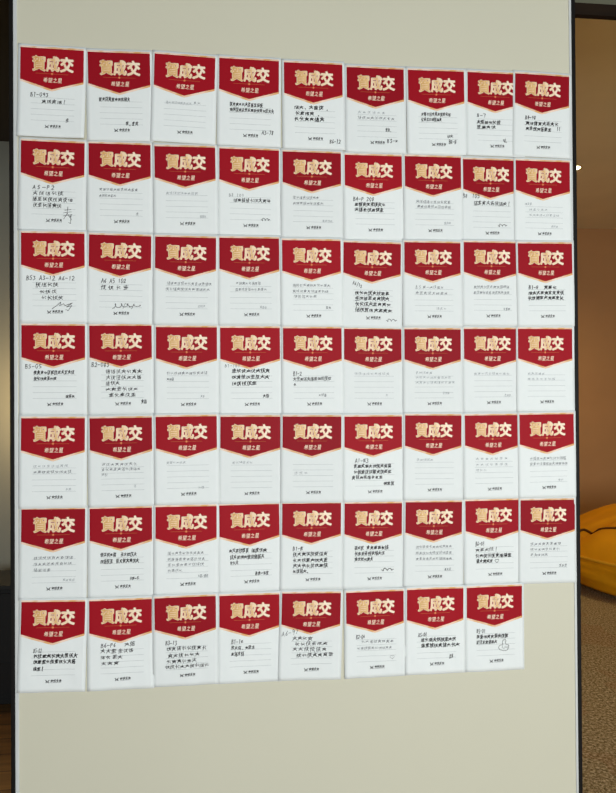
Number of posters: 62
